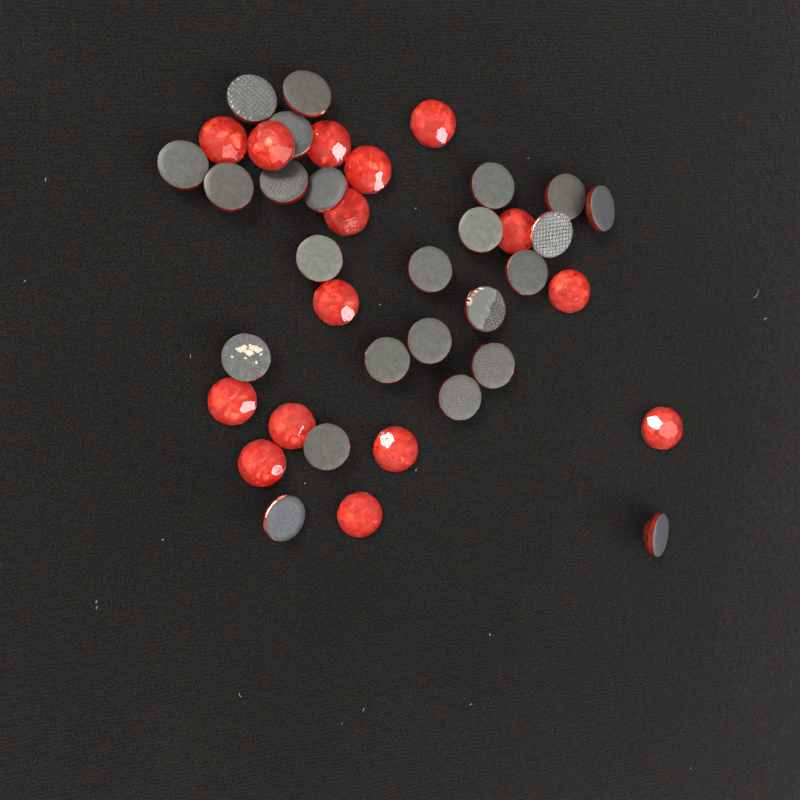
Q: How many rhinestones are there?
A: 39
